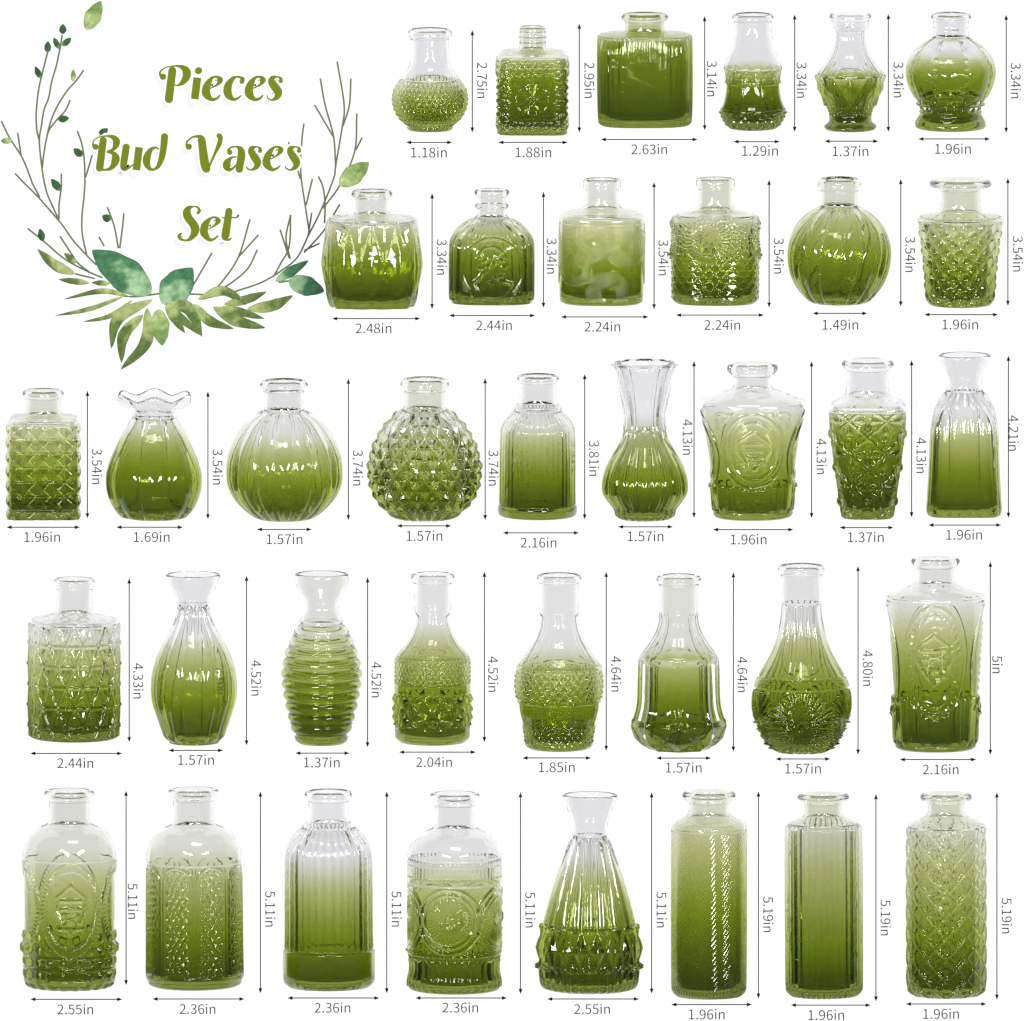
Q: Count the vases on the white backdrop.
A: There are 37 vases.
